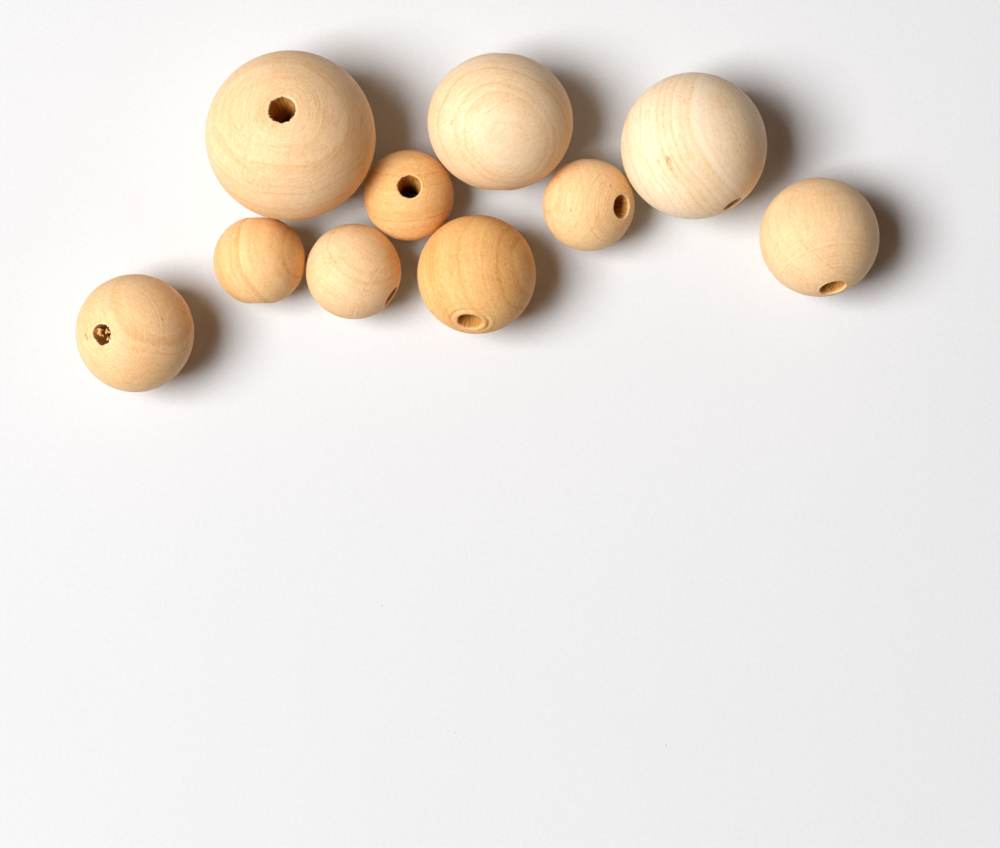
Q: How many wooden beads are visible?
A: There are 10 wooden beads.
